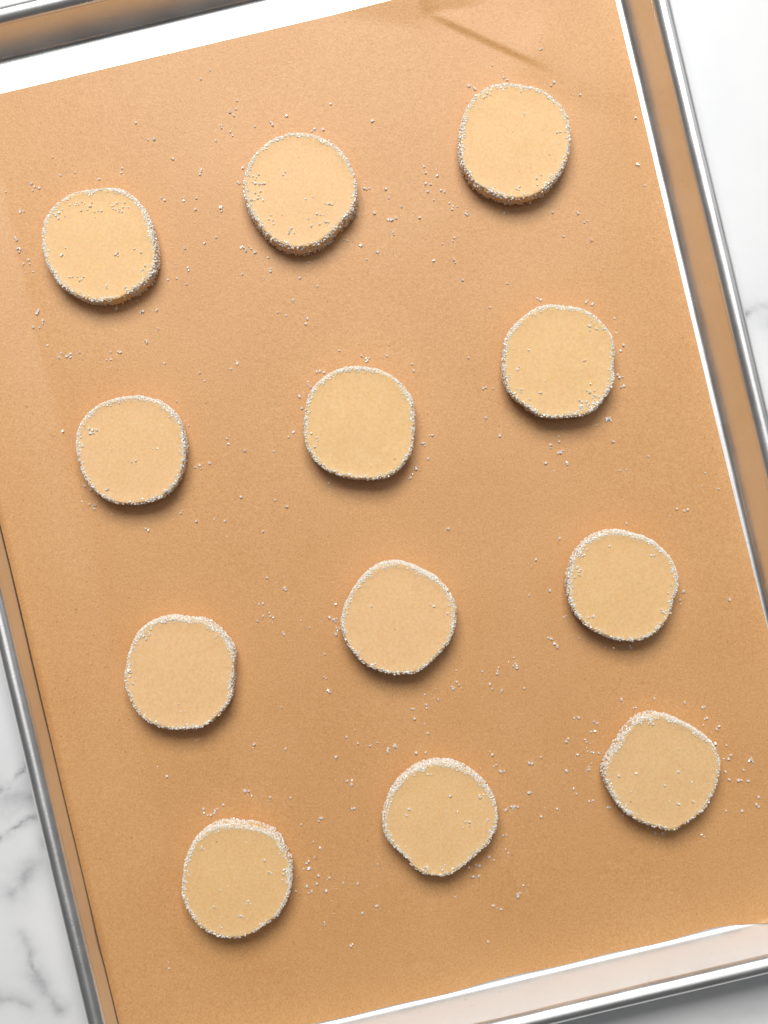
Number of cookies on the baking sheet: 12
